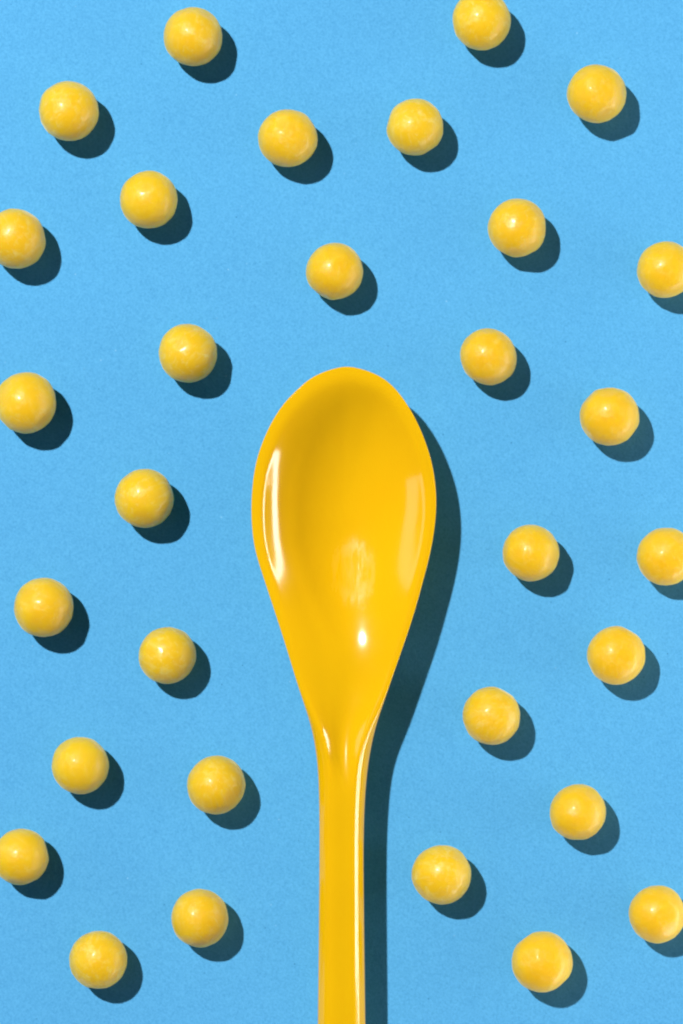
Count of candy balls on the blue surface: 31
